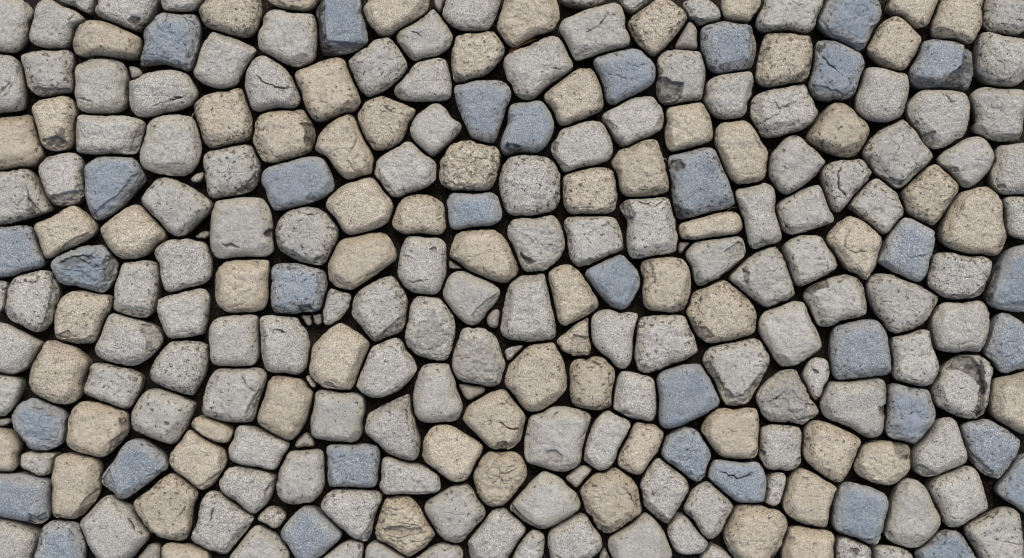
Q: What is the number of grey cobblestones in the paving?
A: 130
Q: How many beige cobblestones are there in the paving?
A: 67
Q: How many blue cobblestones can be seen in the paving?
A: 35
